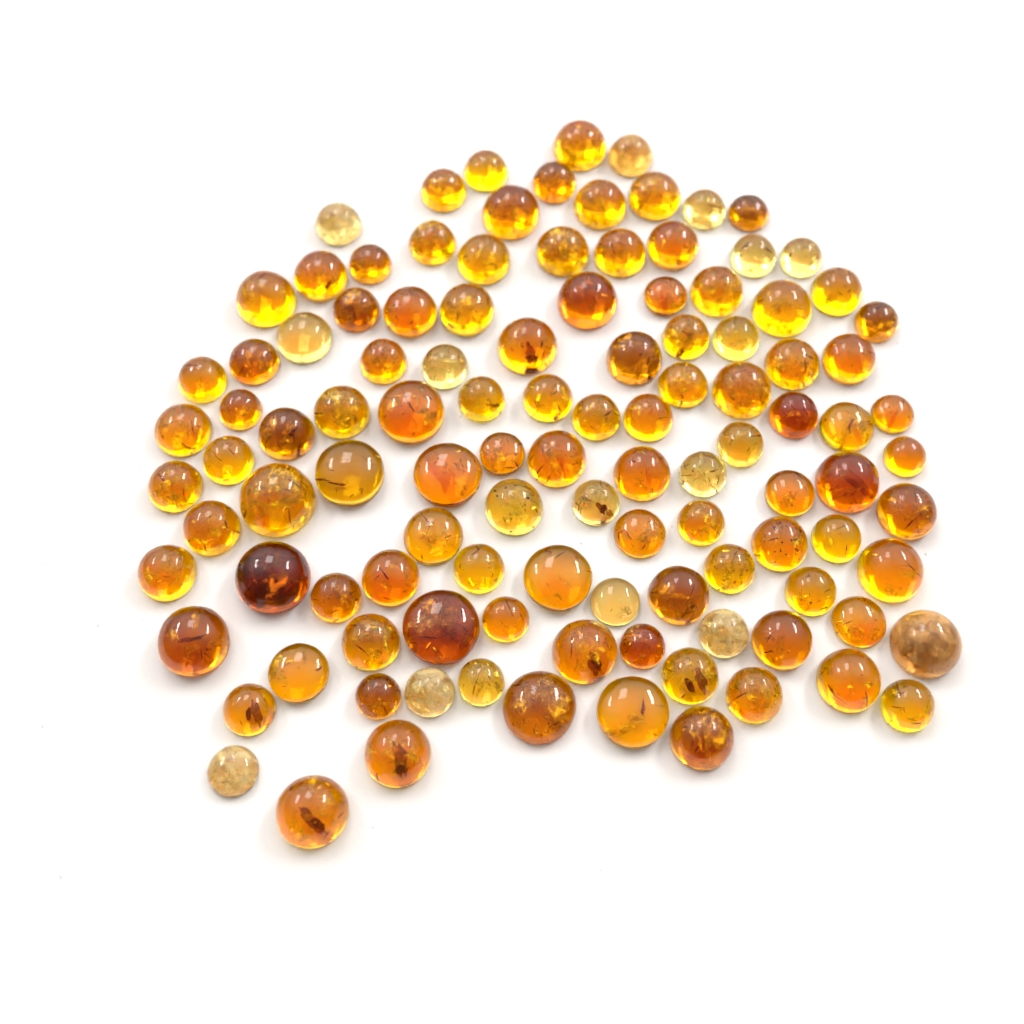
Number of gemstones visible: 113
